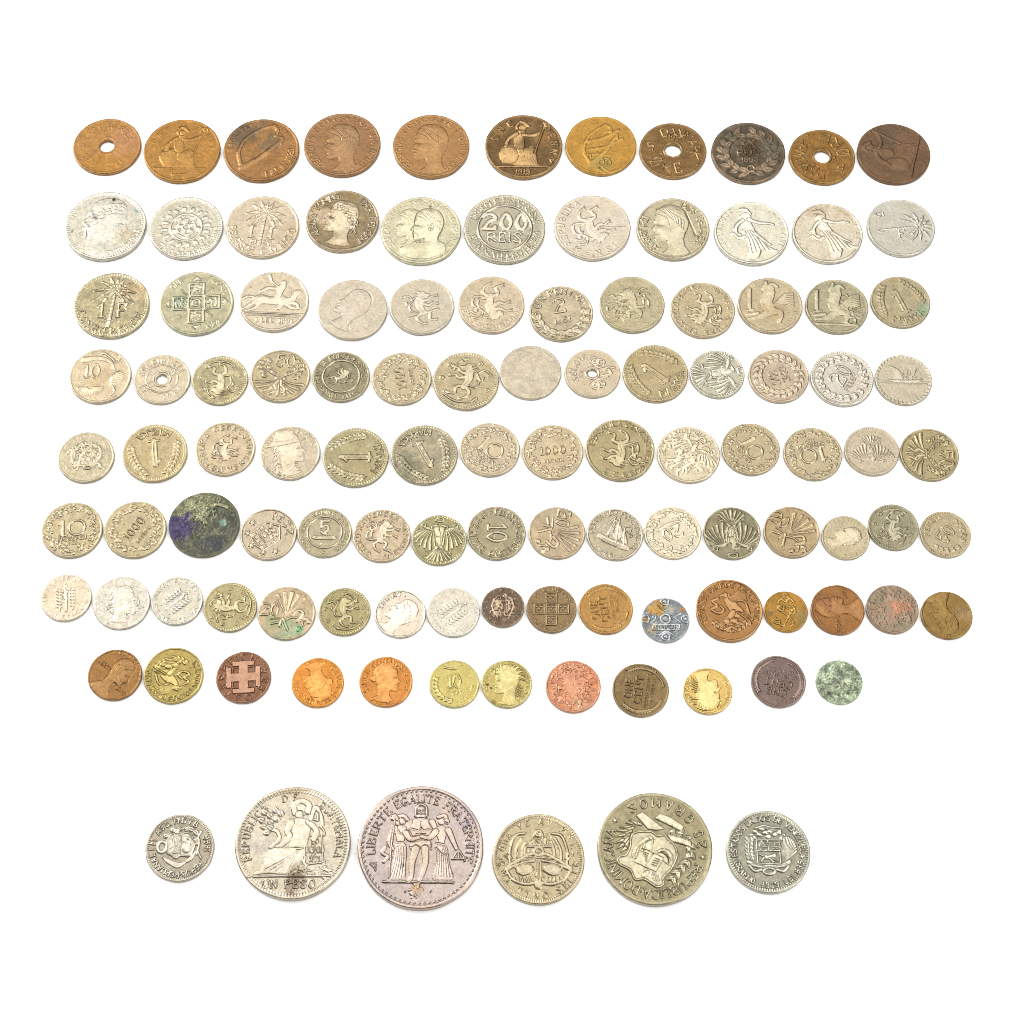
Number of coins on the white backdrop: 113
